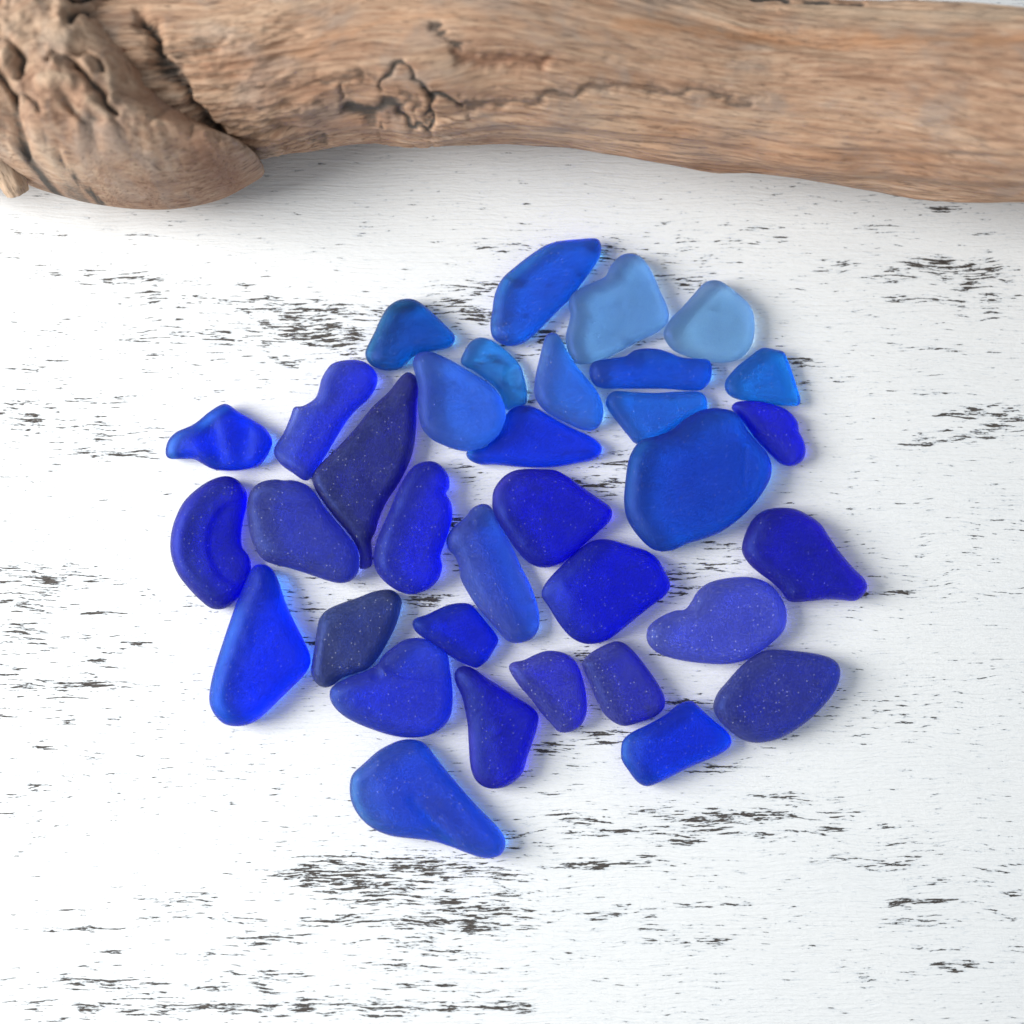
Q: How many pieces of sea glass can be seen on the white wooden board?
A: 34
